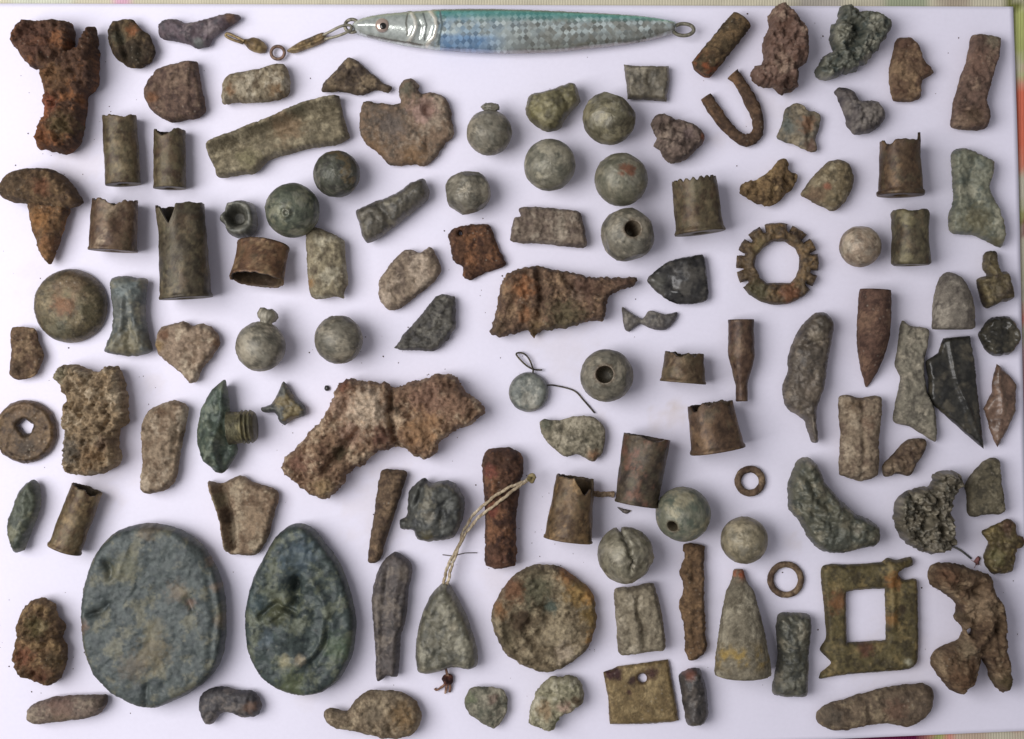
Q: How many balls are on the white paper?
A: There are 15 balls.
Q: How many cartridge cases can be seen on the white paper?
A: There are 14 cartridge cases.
